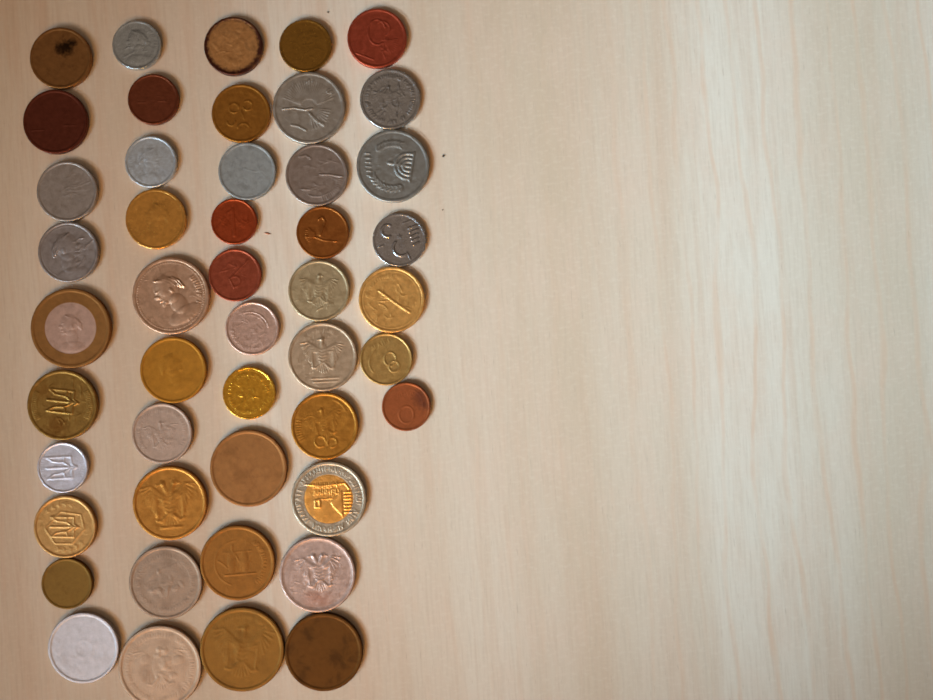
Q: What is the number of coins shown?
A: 47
